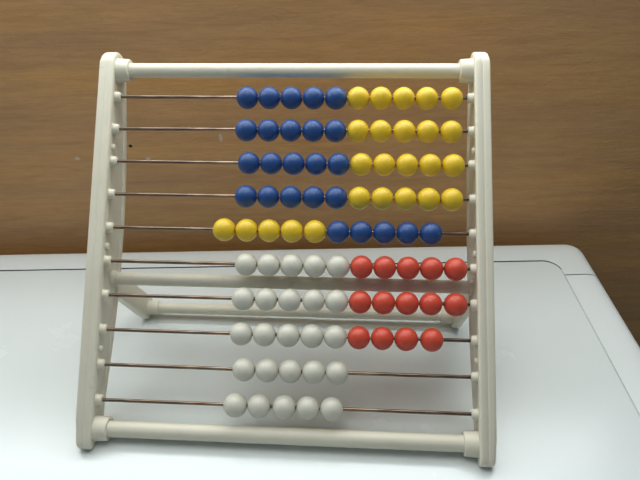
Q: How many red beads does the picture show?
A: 14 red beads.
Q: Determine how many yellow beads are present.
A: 25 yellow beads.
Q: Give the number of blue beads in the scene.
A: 25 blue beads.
